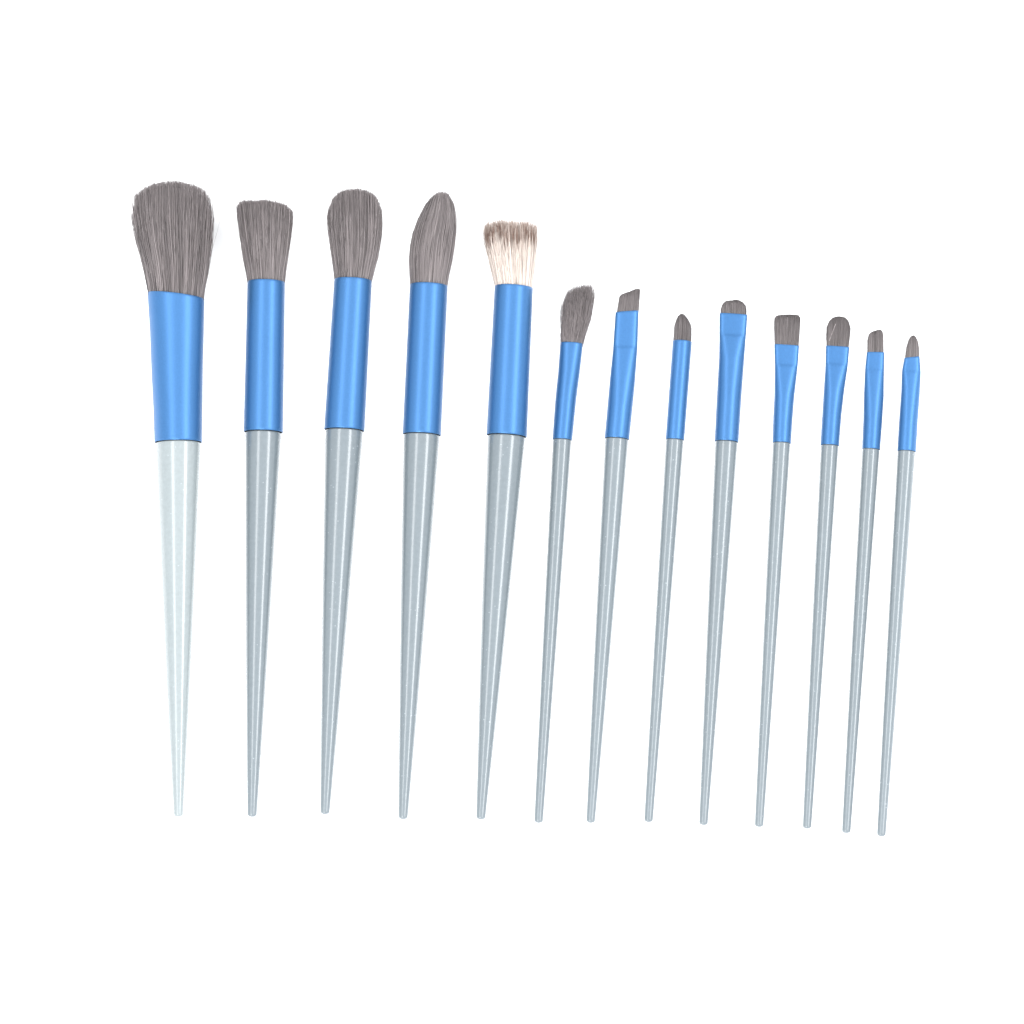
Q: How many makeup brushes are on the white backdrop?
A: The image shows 13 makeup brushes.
